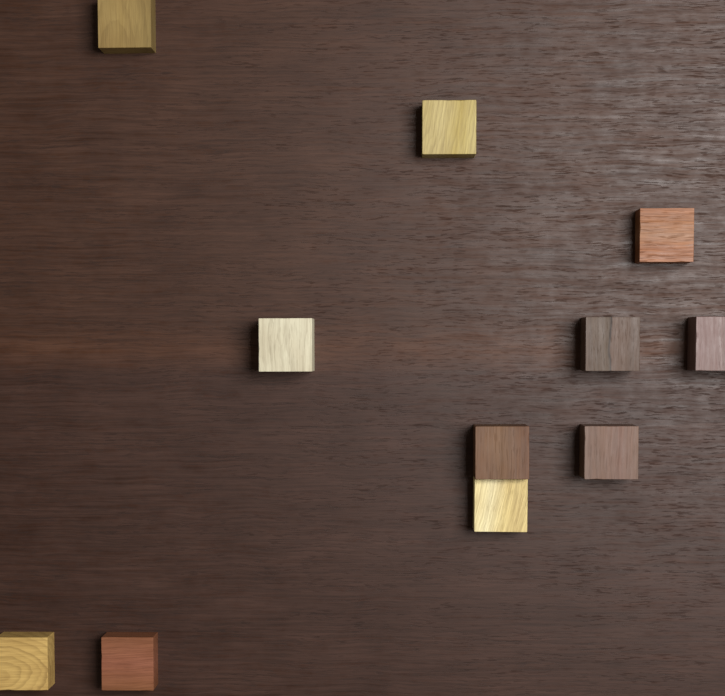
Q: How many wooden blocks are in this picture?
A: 11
